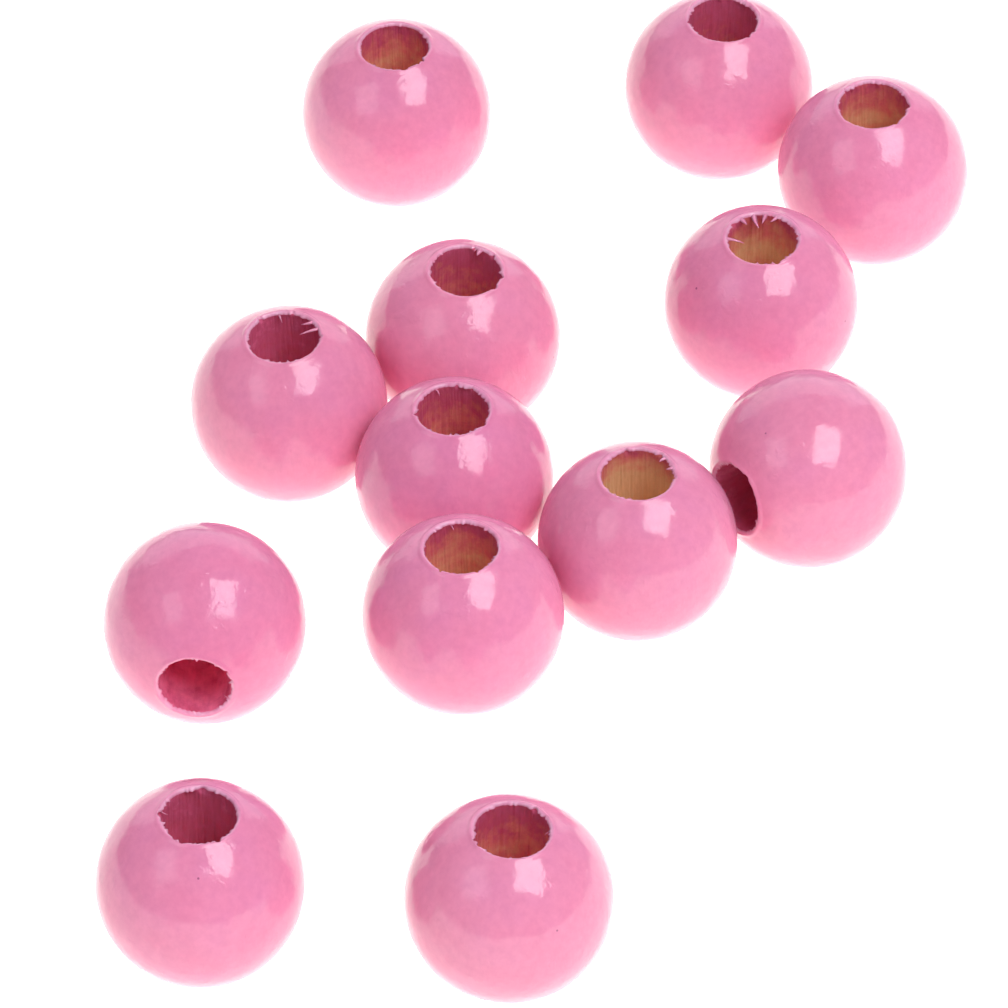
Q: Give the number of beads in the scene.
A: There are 13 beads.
